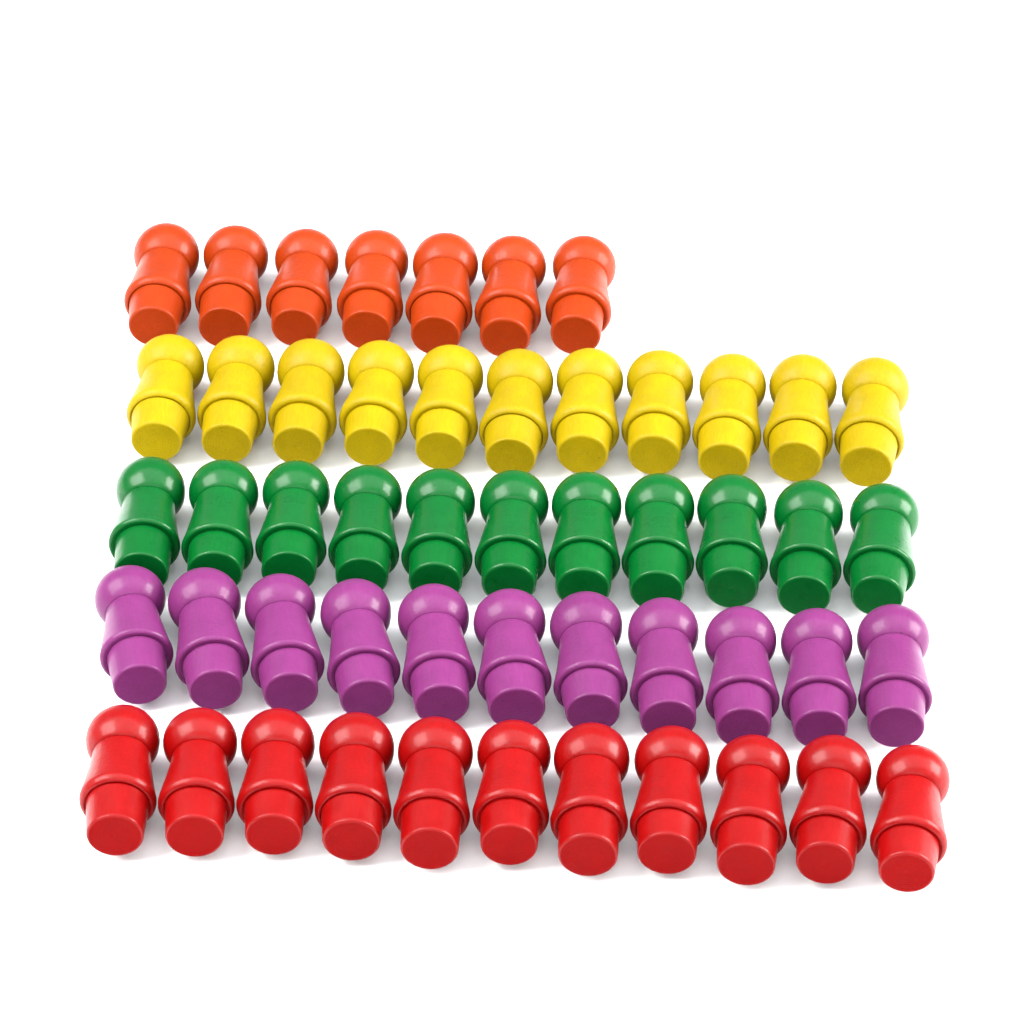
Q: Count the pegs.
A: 51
